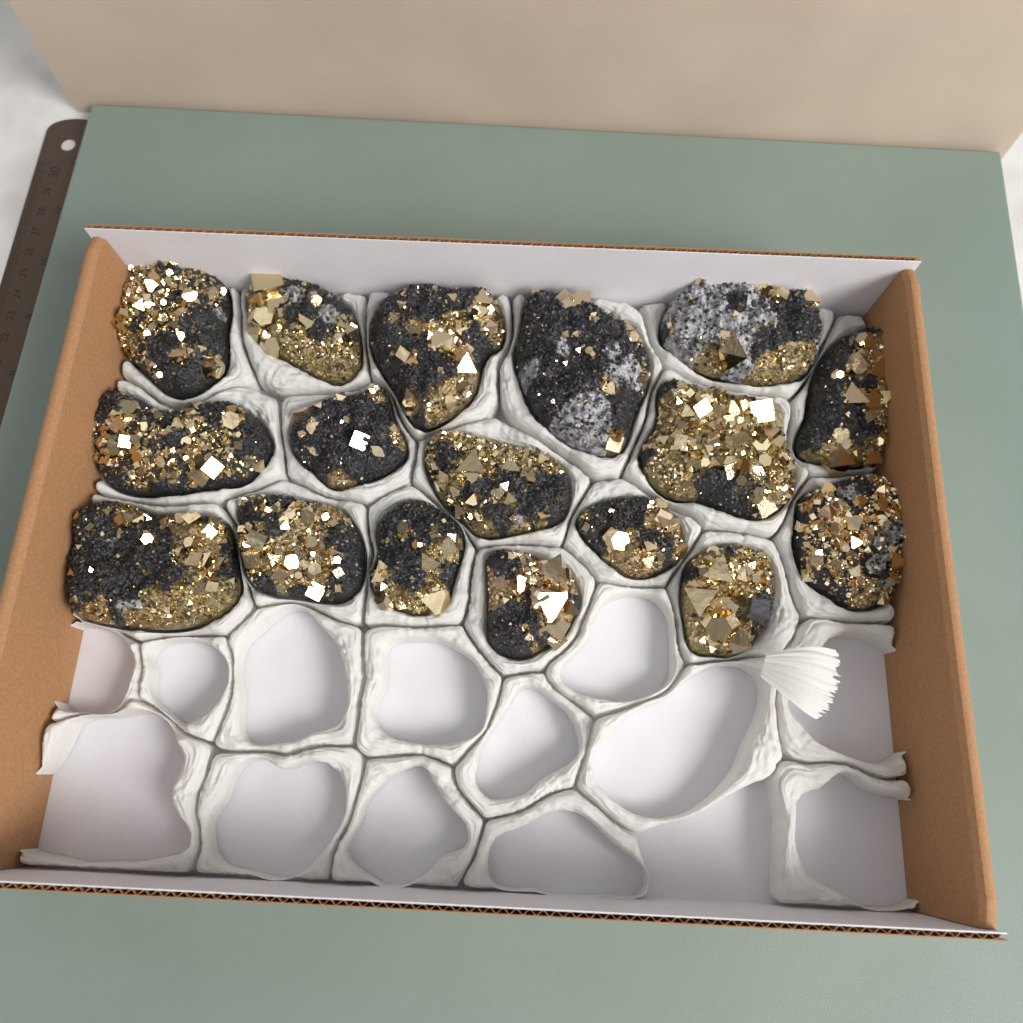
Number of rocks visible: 17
